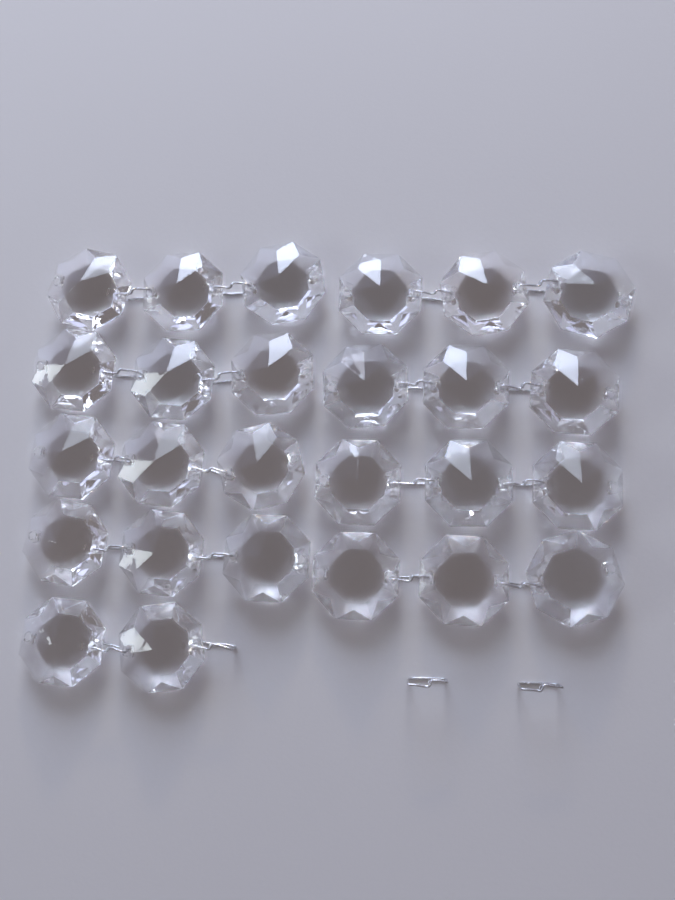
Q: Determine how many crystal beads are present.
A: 26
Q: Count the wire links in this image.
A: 20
